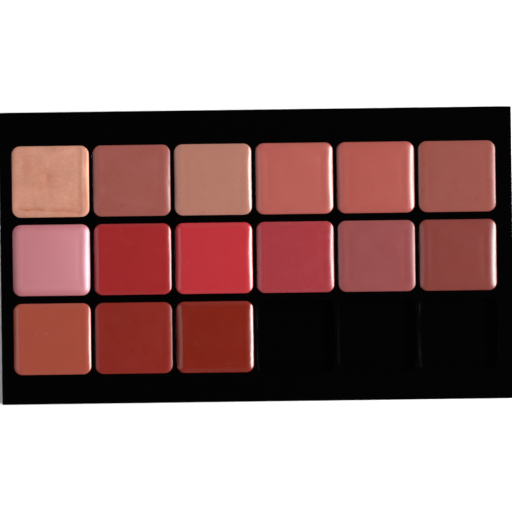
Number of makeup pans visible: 15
